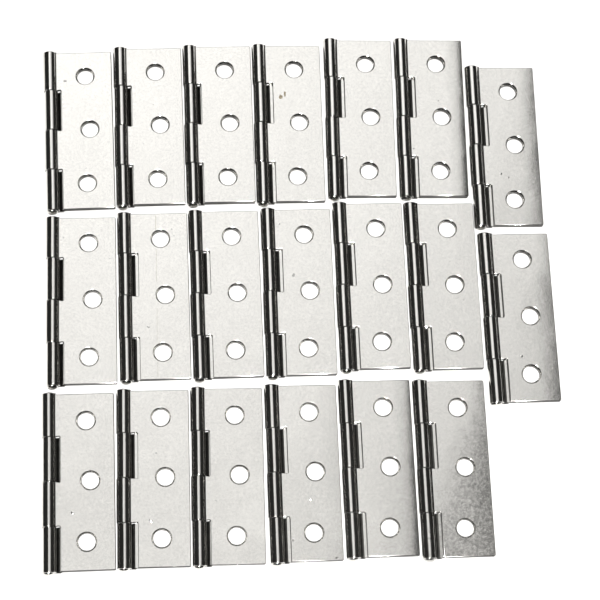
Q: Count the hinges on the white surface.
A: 20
